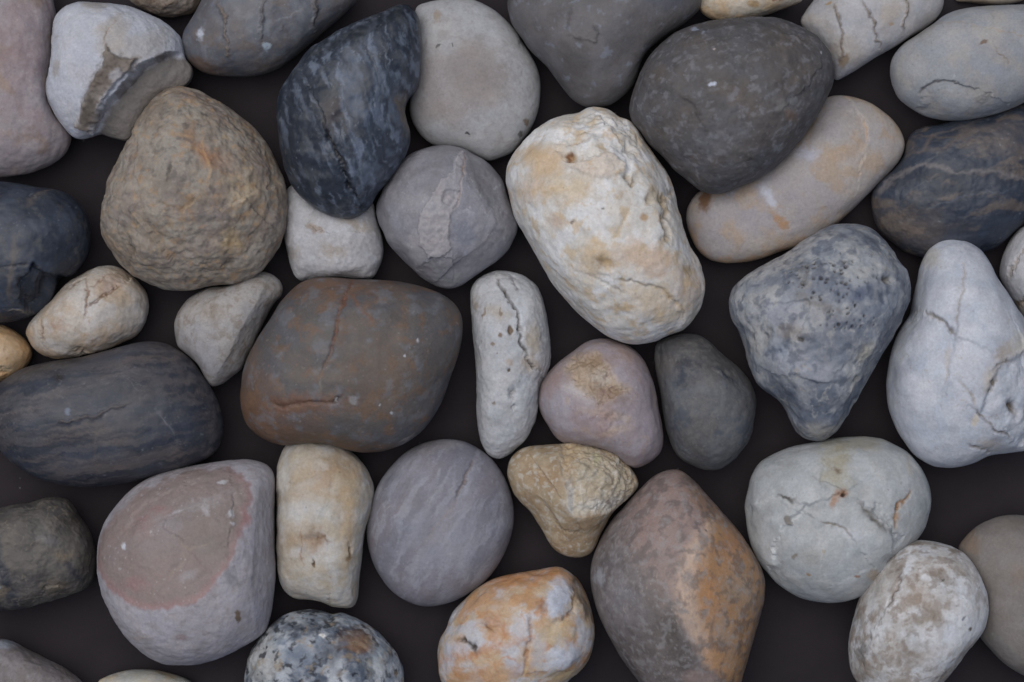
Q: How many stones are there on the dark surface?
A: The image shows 43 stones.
